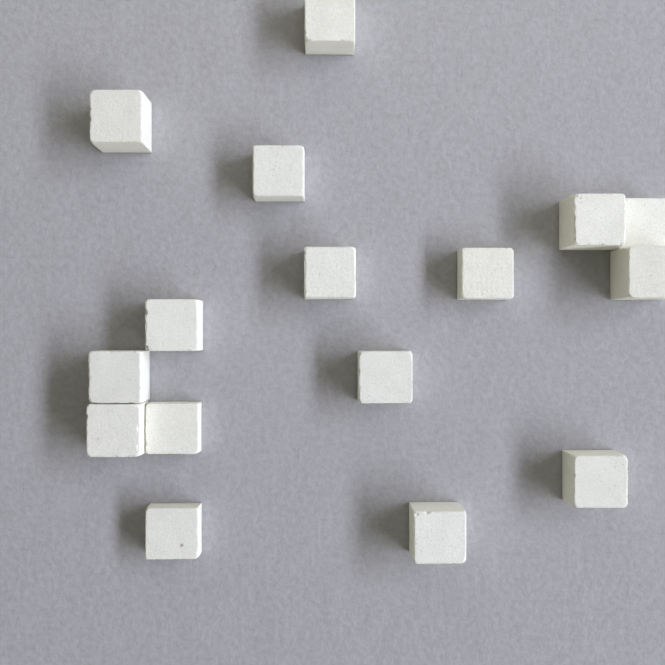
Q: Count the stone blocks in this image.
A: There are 16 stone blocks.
